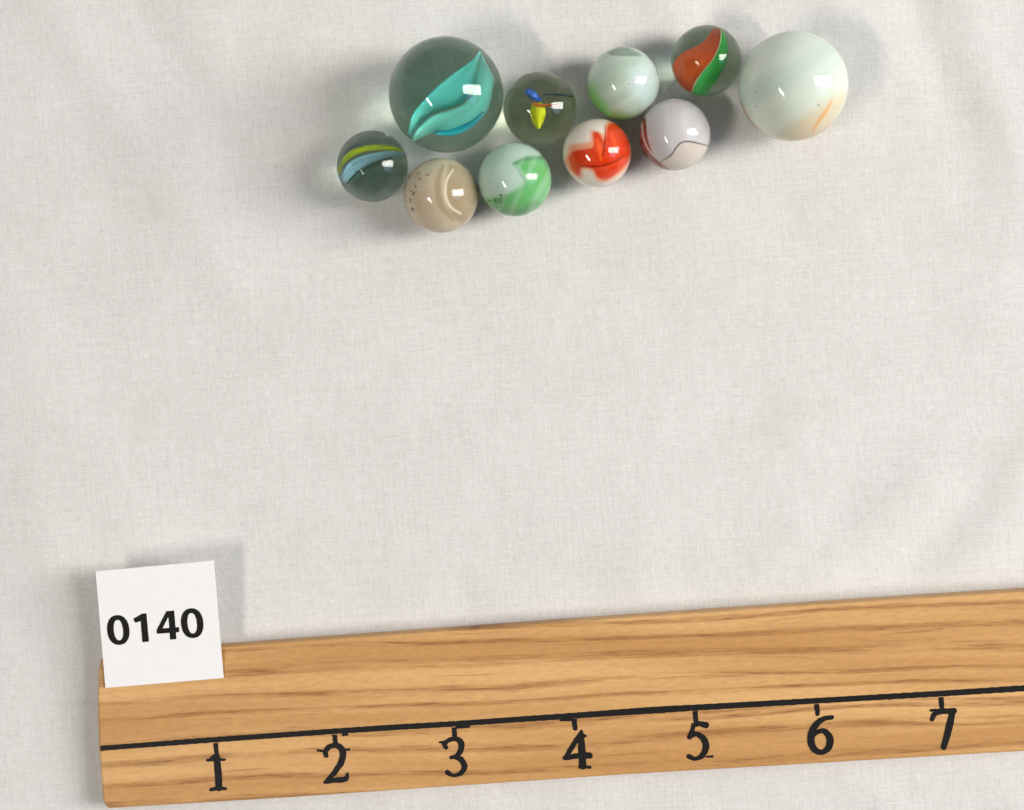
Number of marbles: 10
